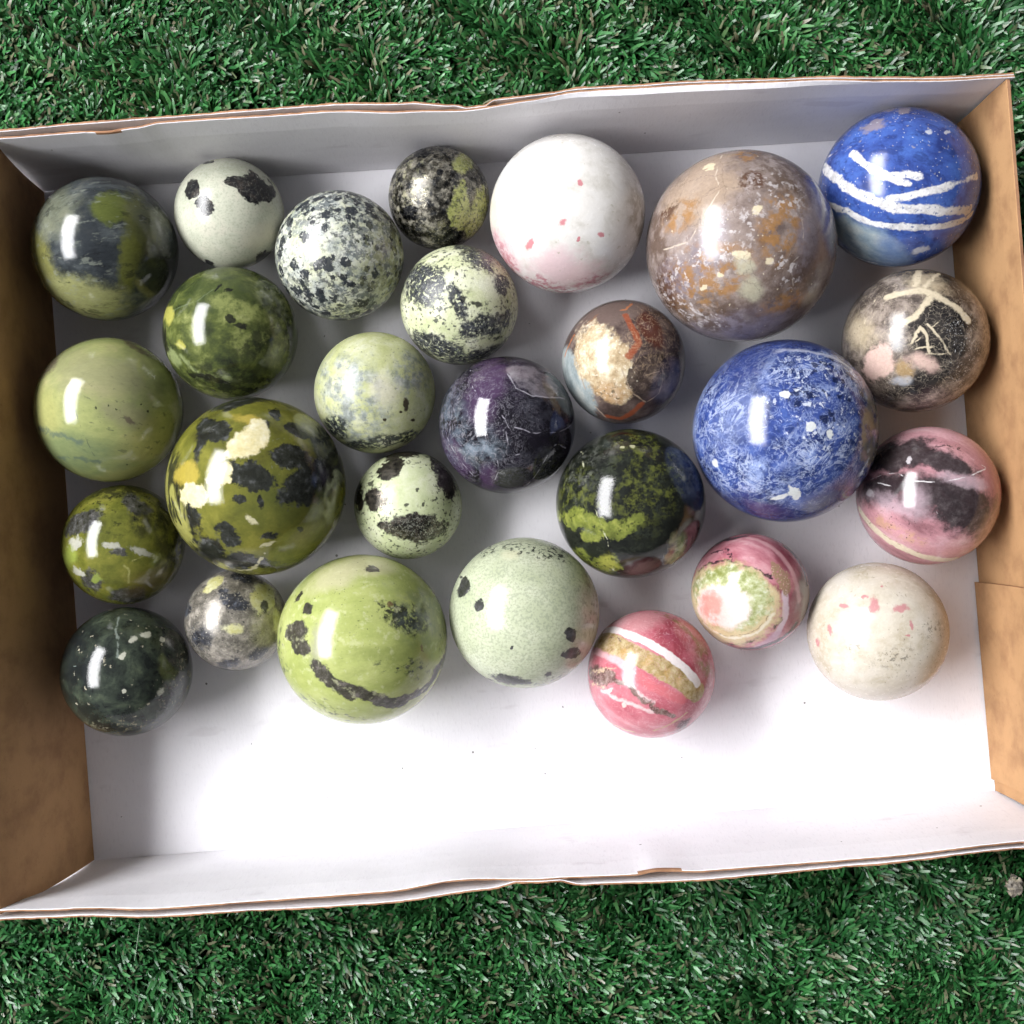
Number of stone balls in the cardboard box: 27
